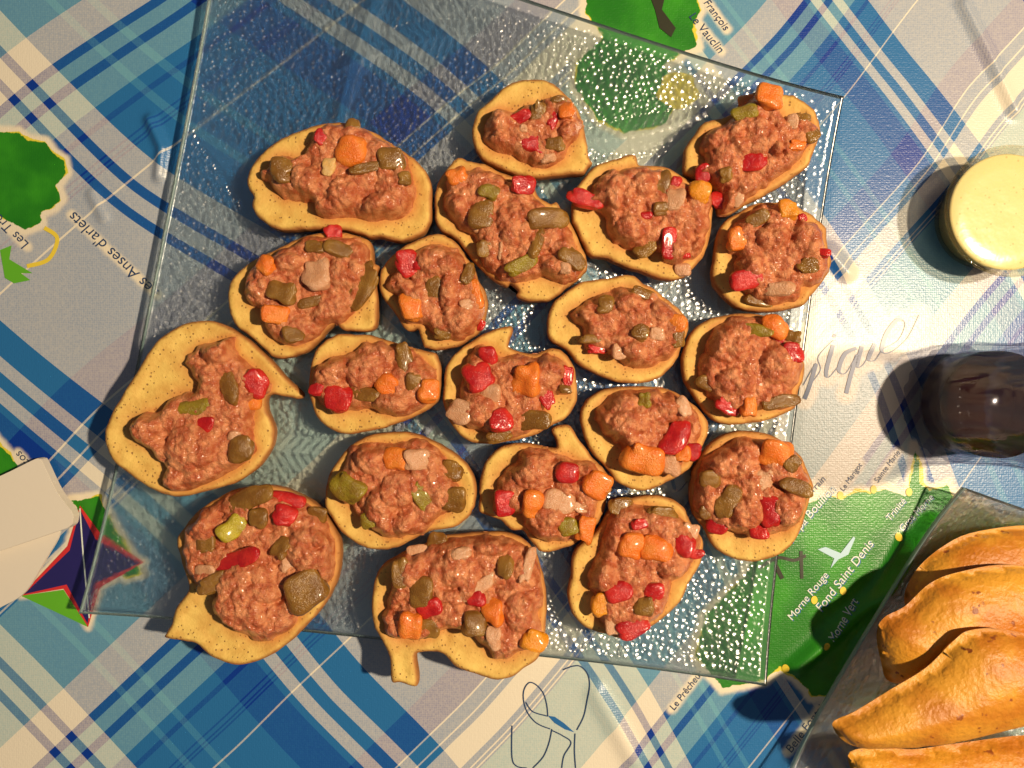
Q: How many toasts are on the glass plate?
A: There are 20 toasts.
